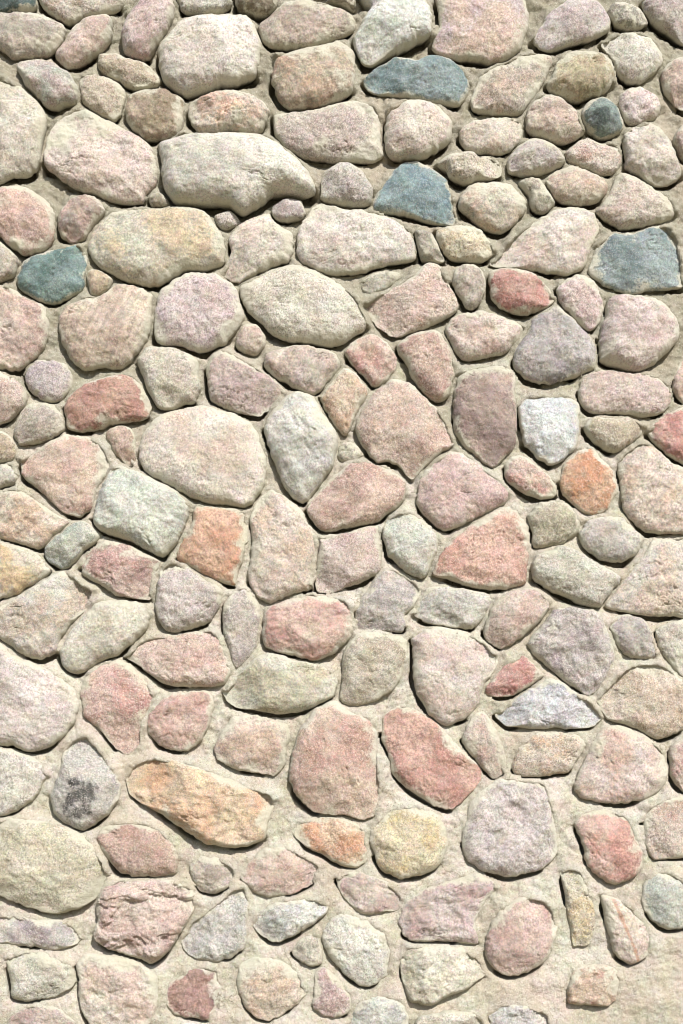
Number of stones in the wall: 180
